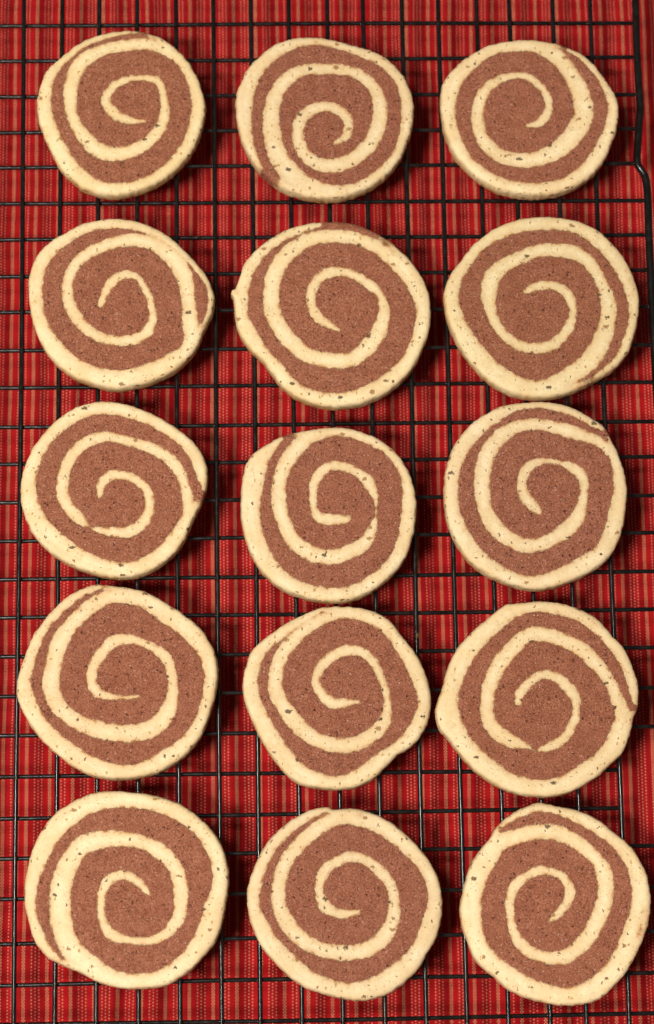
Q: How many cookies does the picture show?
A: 15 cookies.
